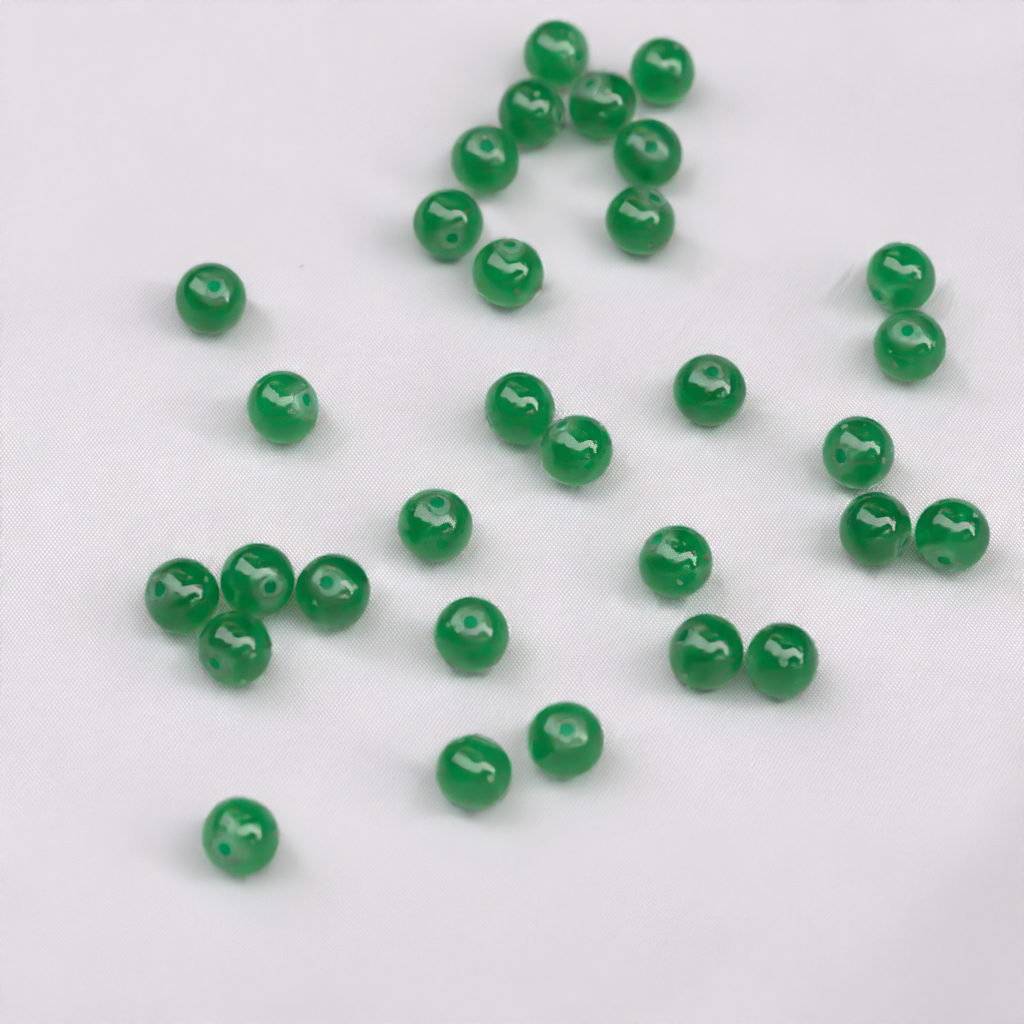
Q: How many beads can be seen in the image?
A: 31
